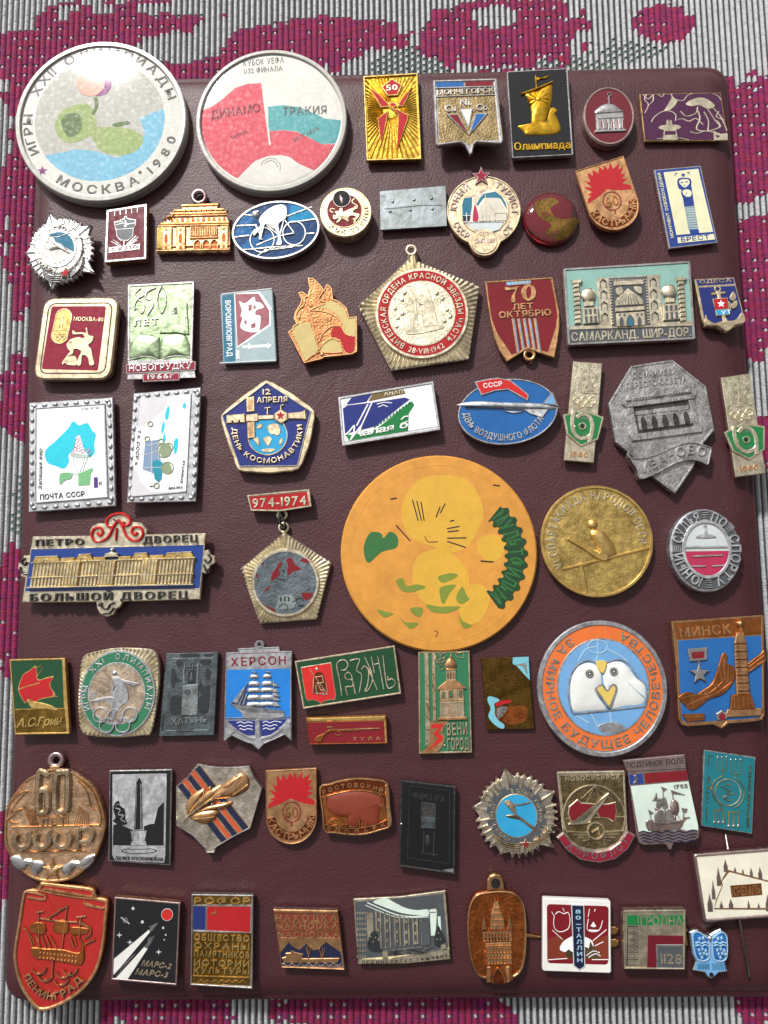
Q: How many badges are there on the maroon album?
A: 68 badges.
